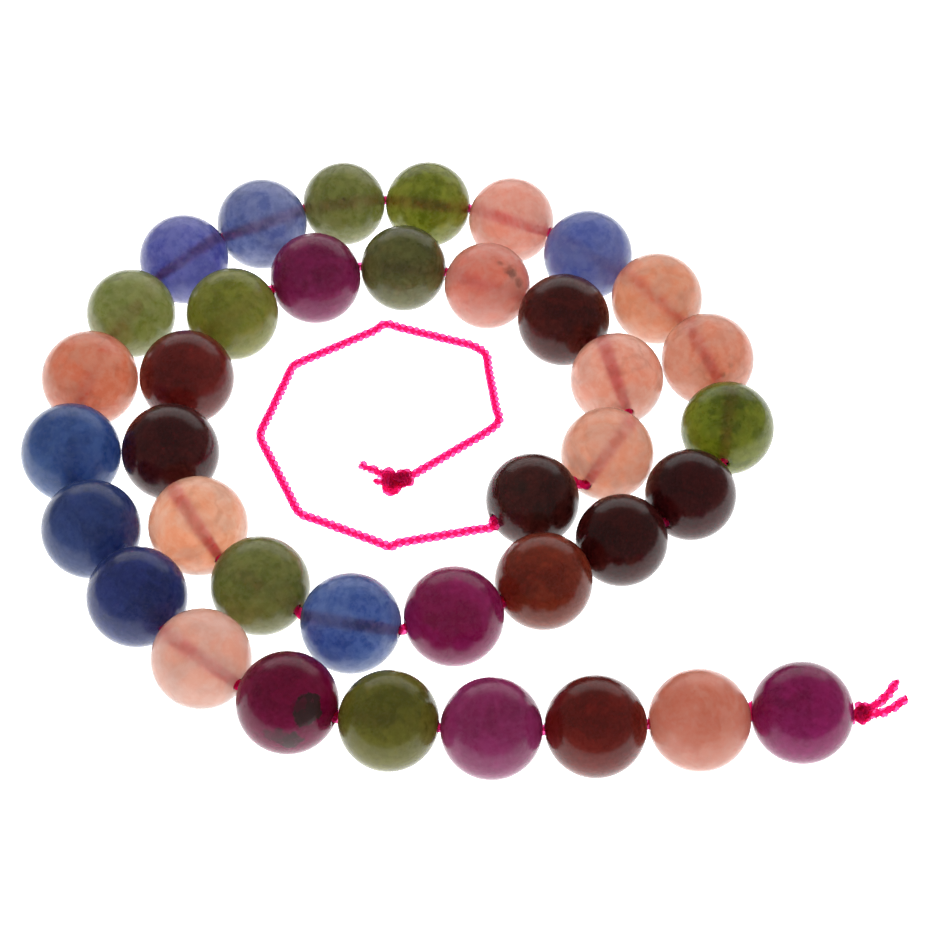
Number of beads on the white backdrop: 38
